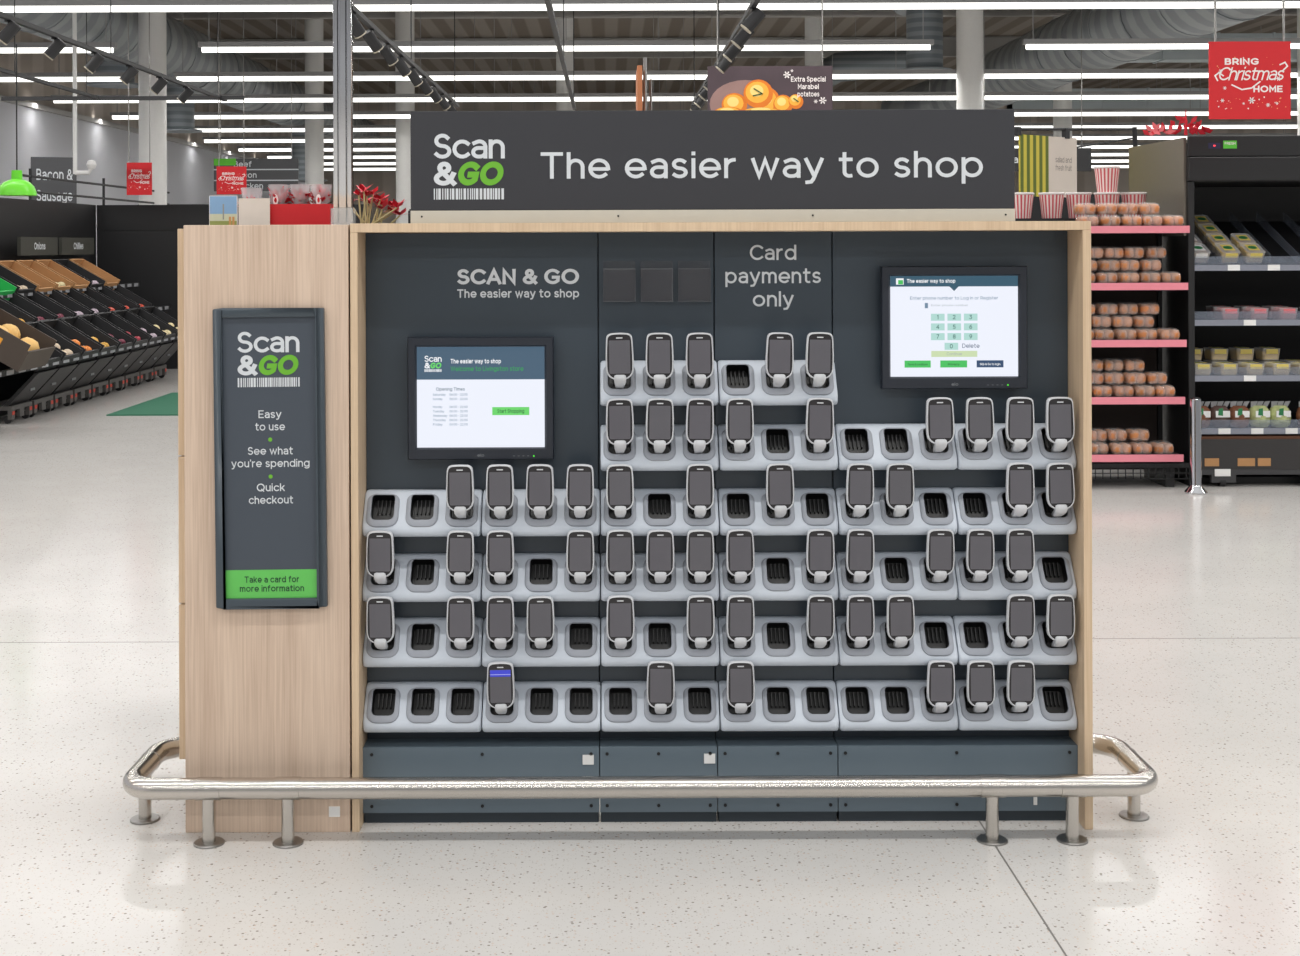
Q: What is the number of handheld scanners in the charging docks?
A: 56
